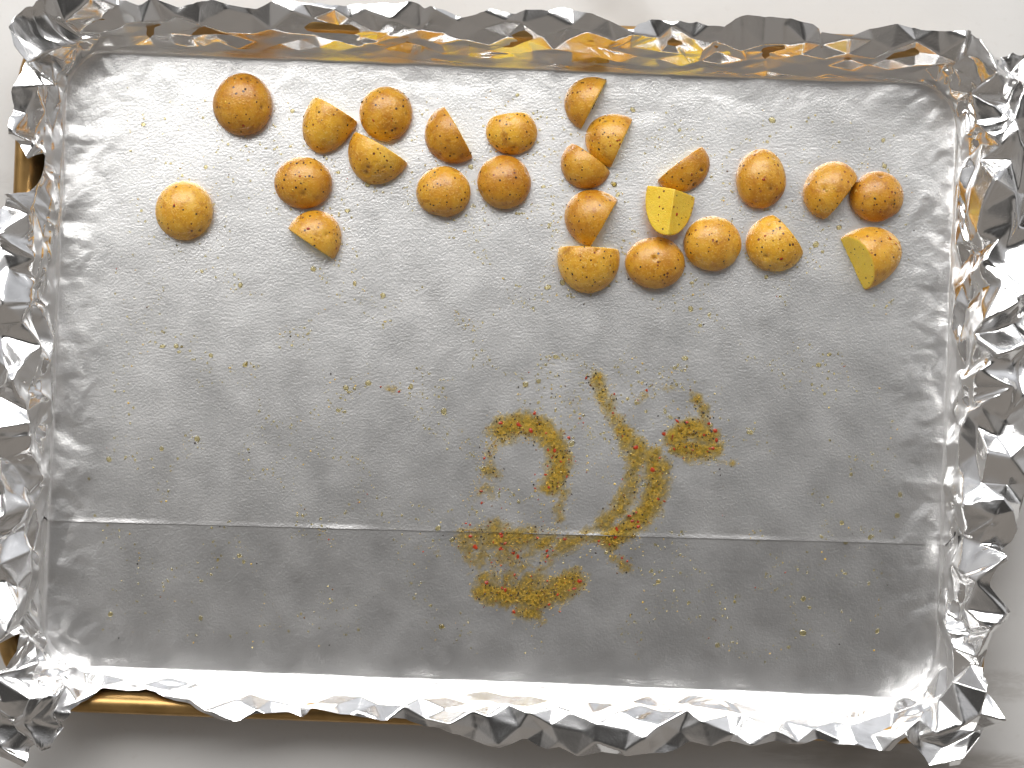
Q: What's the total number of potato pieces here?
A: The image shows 25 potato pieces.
